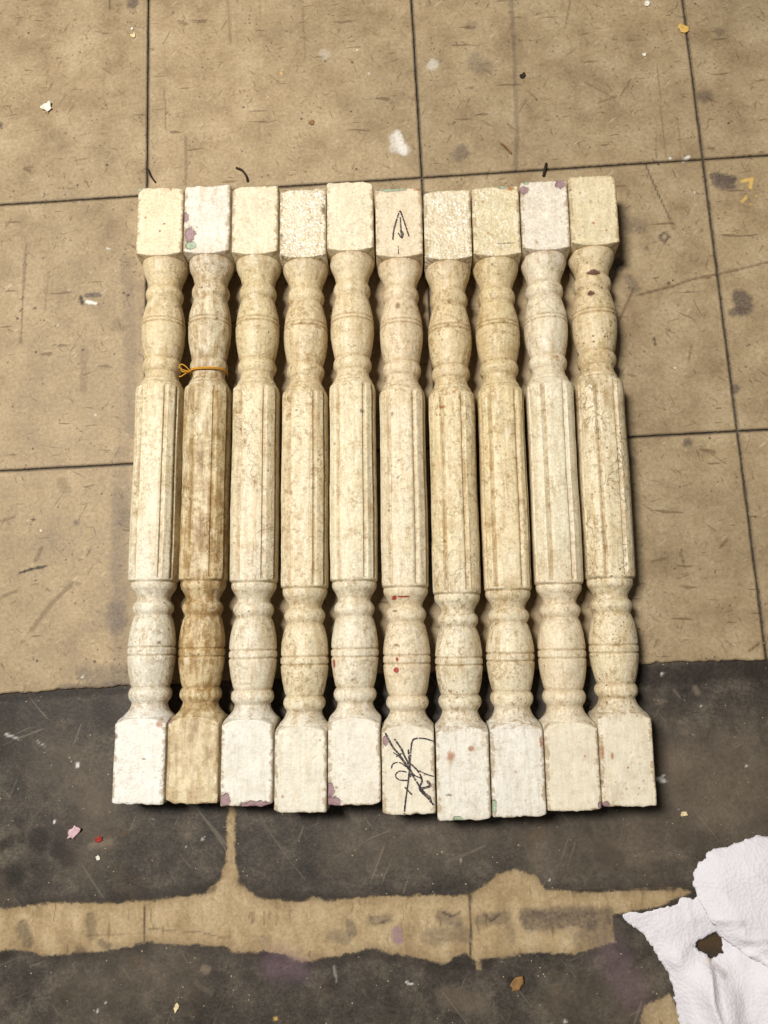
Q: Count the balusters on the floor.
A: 10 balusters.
